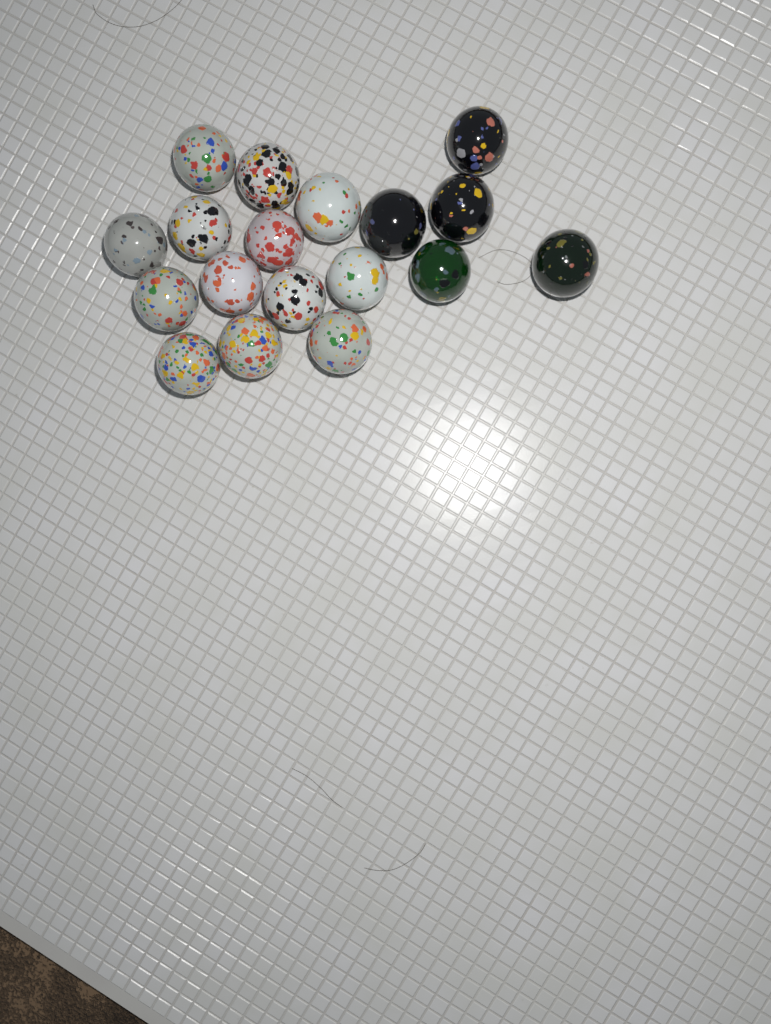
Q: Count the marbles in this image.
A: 18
